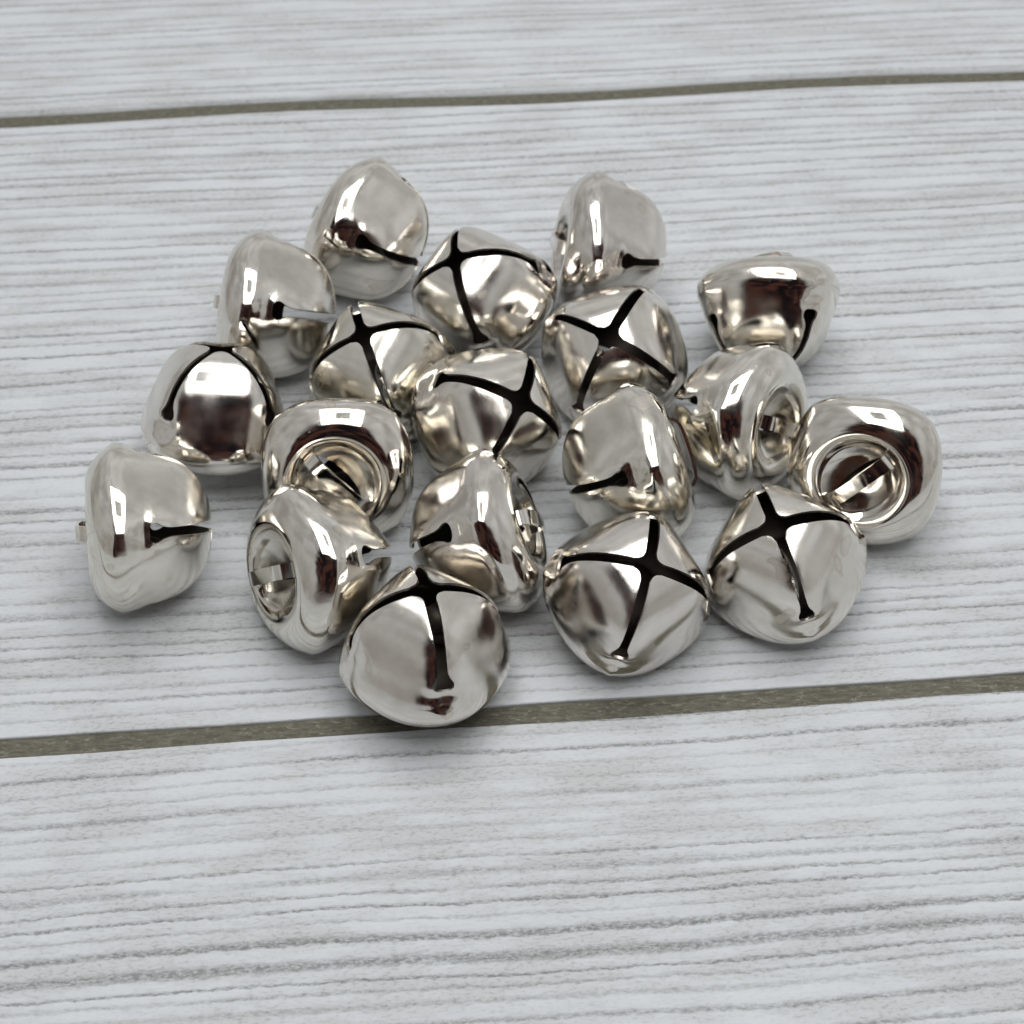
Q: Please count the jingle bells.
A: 19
